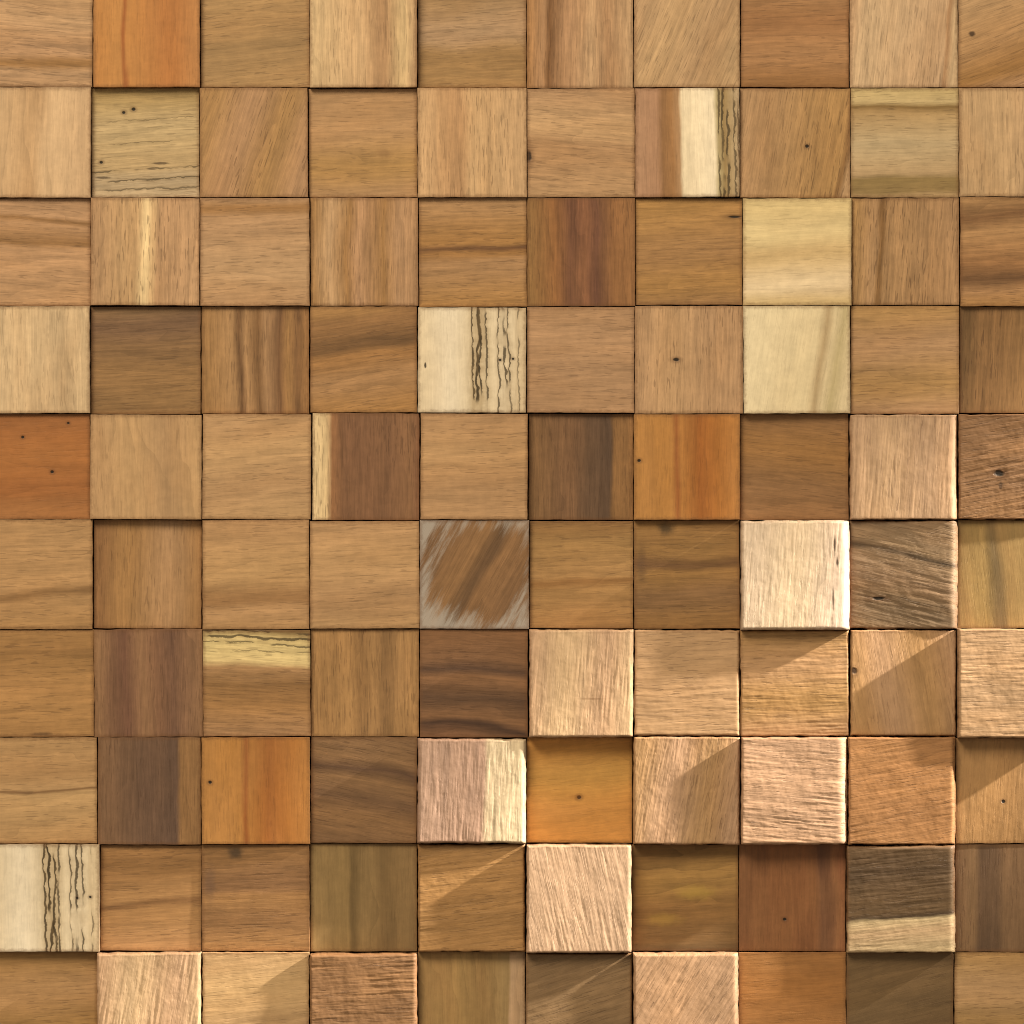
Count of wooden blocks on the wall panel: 100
